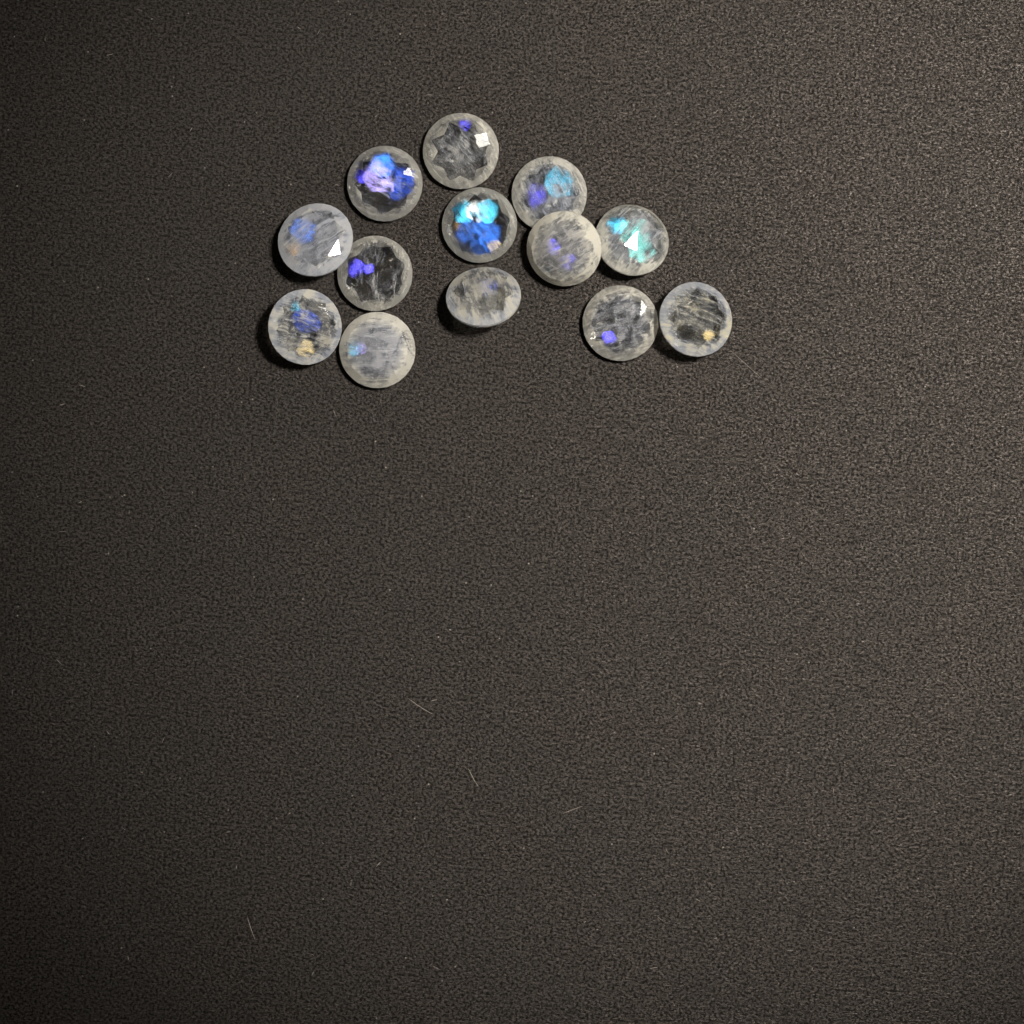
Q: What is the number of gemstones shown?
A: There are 13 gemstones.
